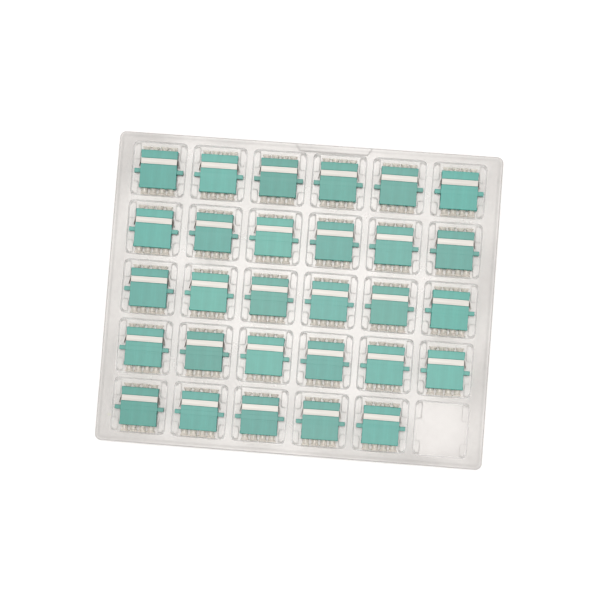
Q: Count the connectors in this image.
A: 29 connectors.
